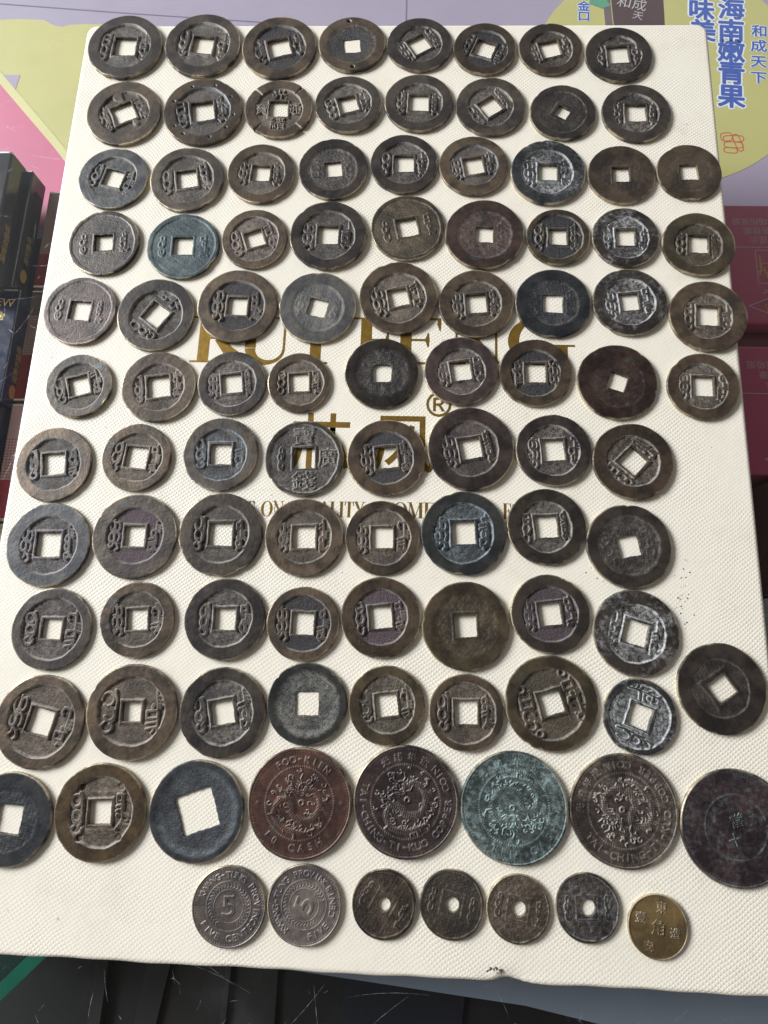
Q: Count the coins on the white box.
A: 100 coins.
